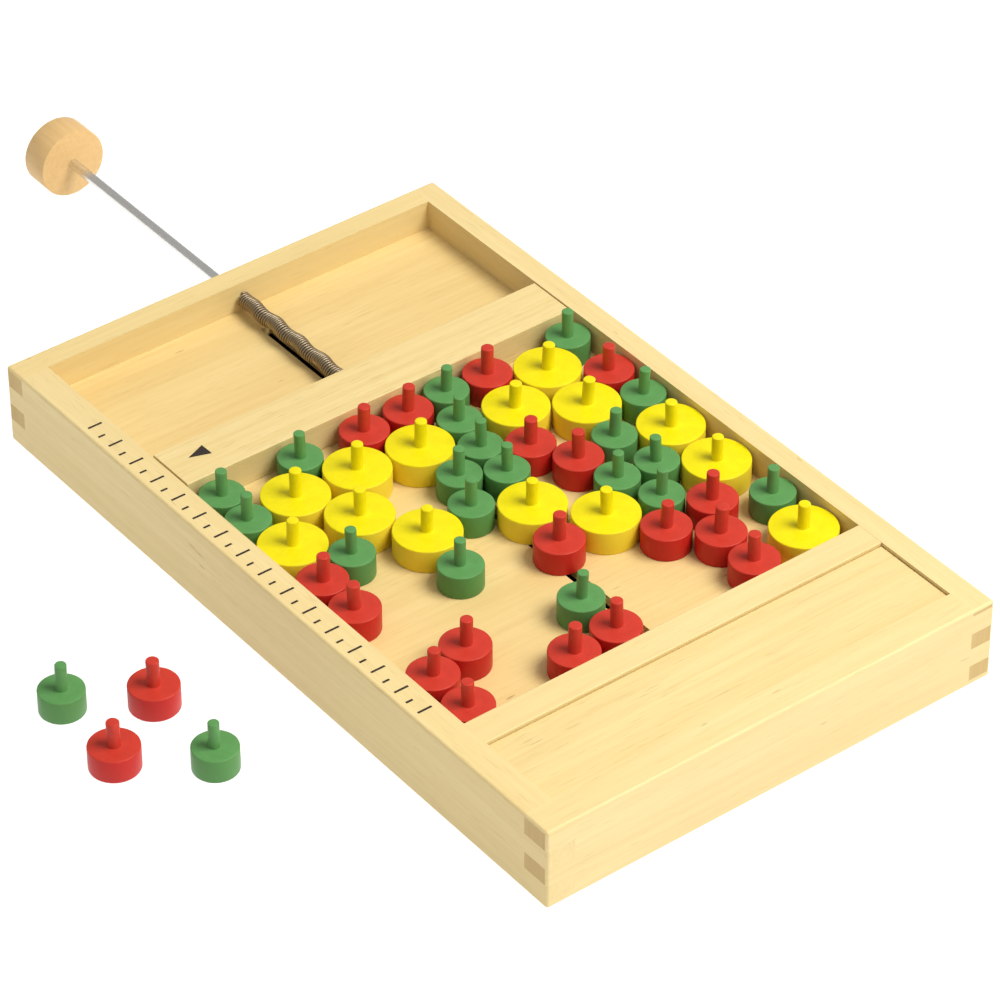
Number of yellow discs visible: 14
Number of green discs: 21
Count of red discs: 20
